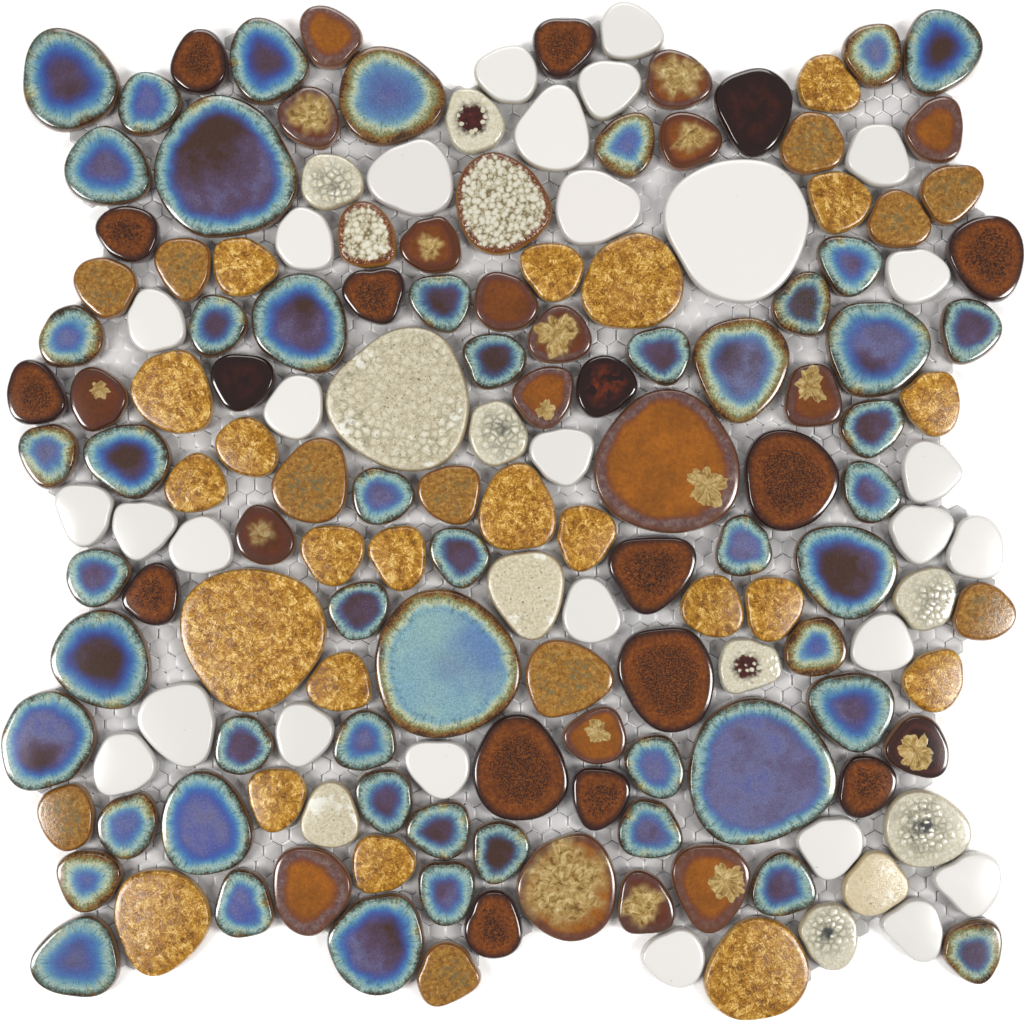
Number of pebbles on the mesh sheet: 163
